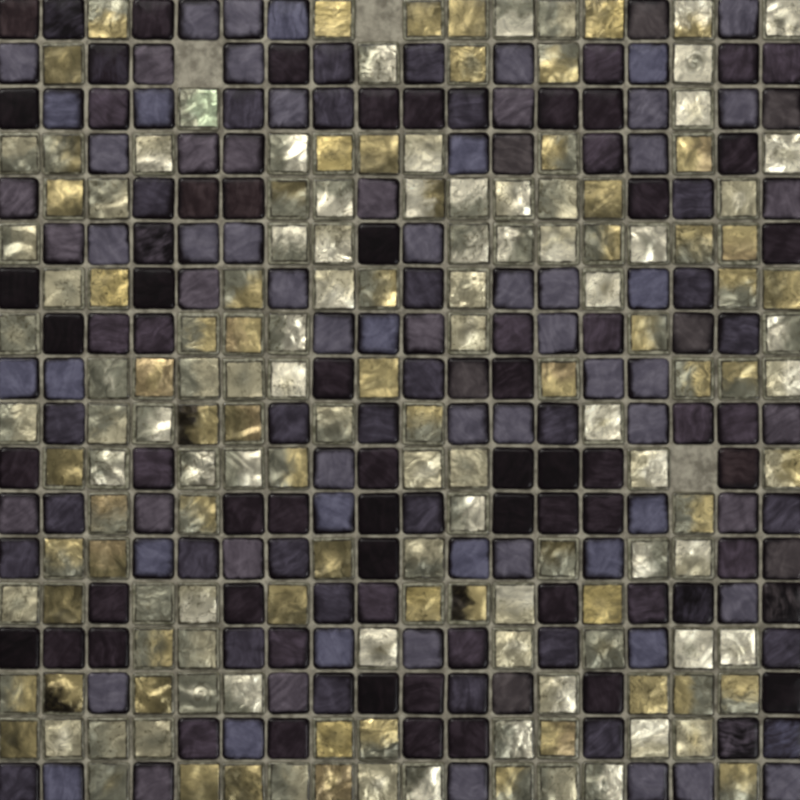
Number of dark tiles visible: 175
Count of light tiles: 146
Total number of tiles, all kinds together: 321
